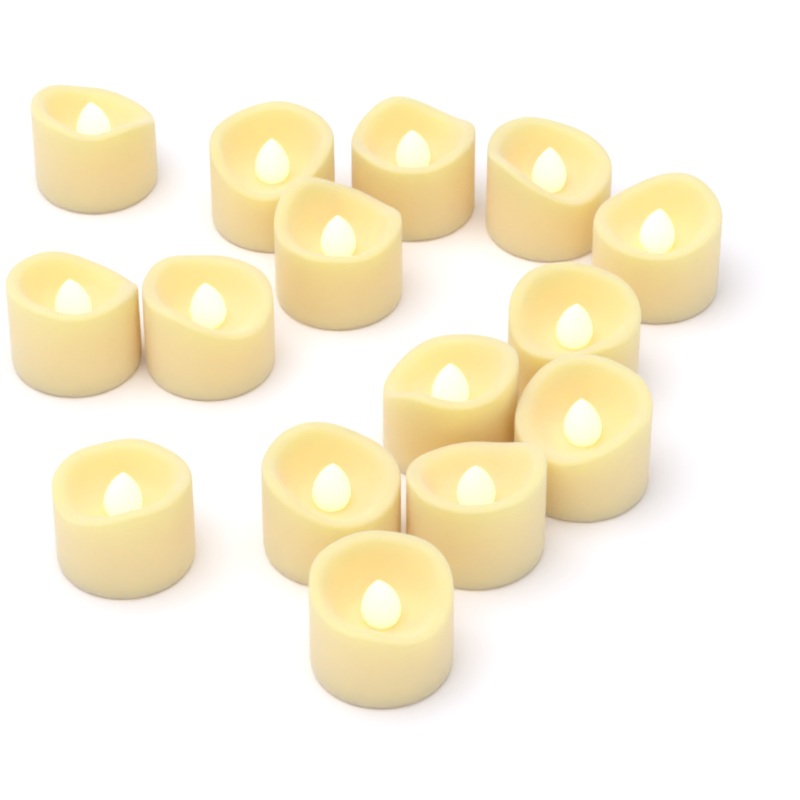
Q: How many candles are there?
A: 15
